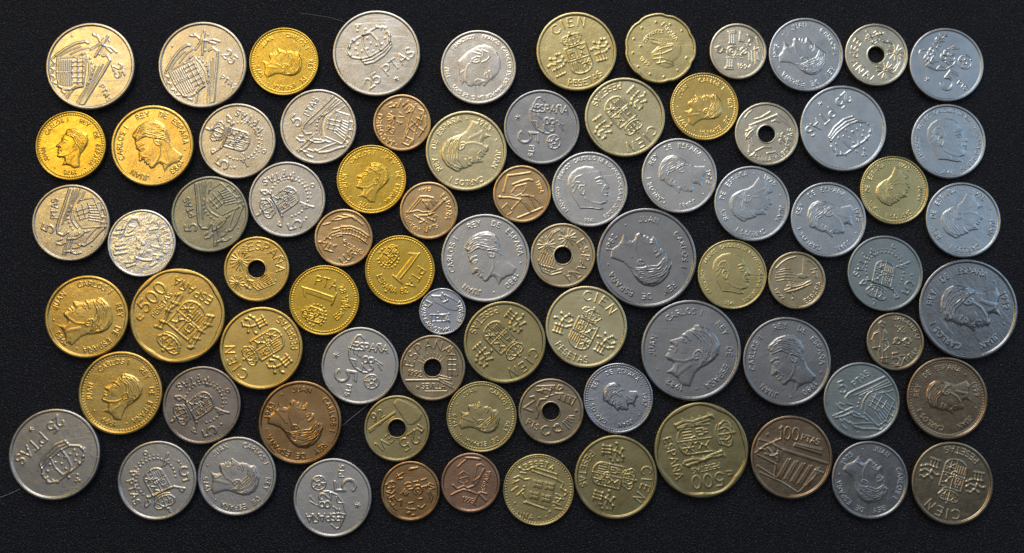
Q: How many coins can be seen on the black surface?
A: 79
